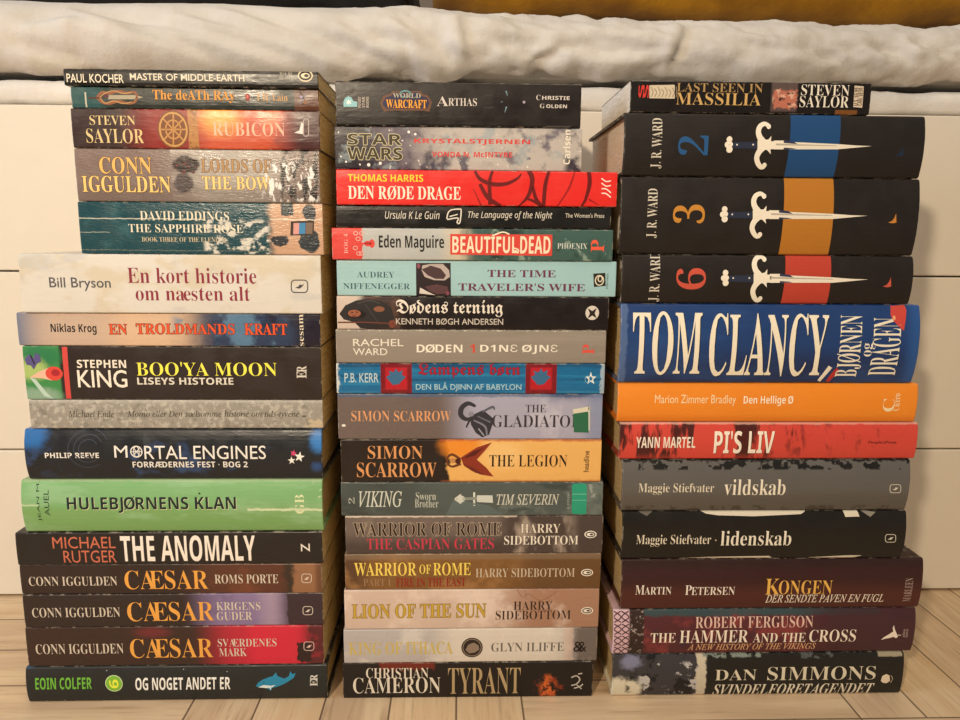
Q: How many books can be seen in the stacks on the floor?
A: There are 45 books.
